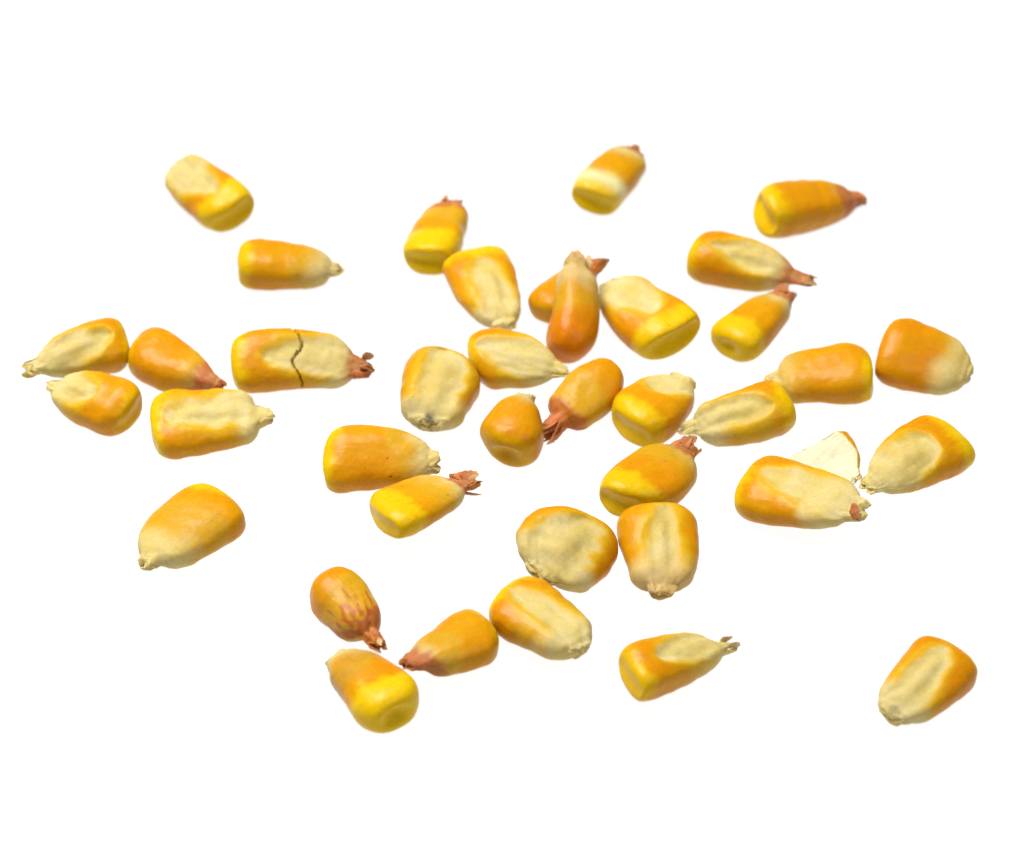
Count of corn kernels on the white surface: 39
